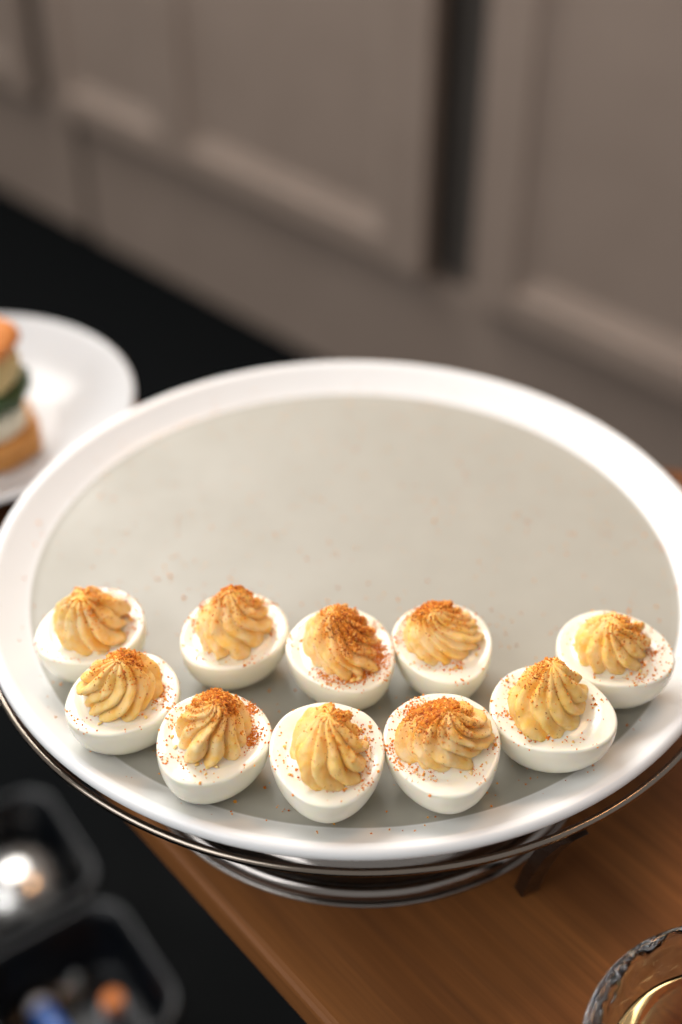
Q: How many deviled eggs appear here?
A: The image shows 10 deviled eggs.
